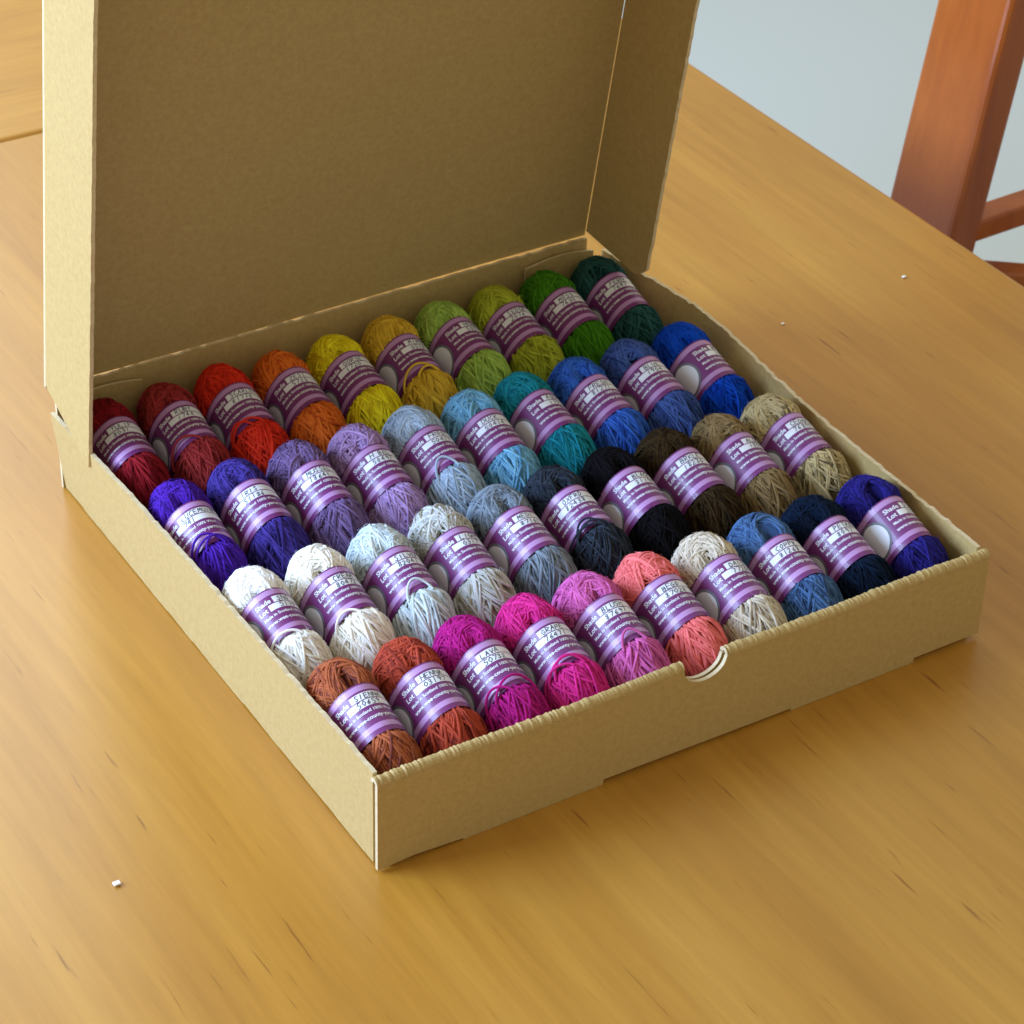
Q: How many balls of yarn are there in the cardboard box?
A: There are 40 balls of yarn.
